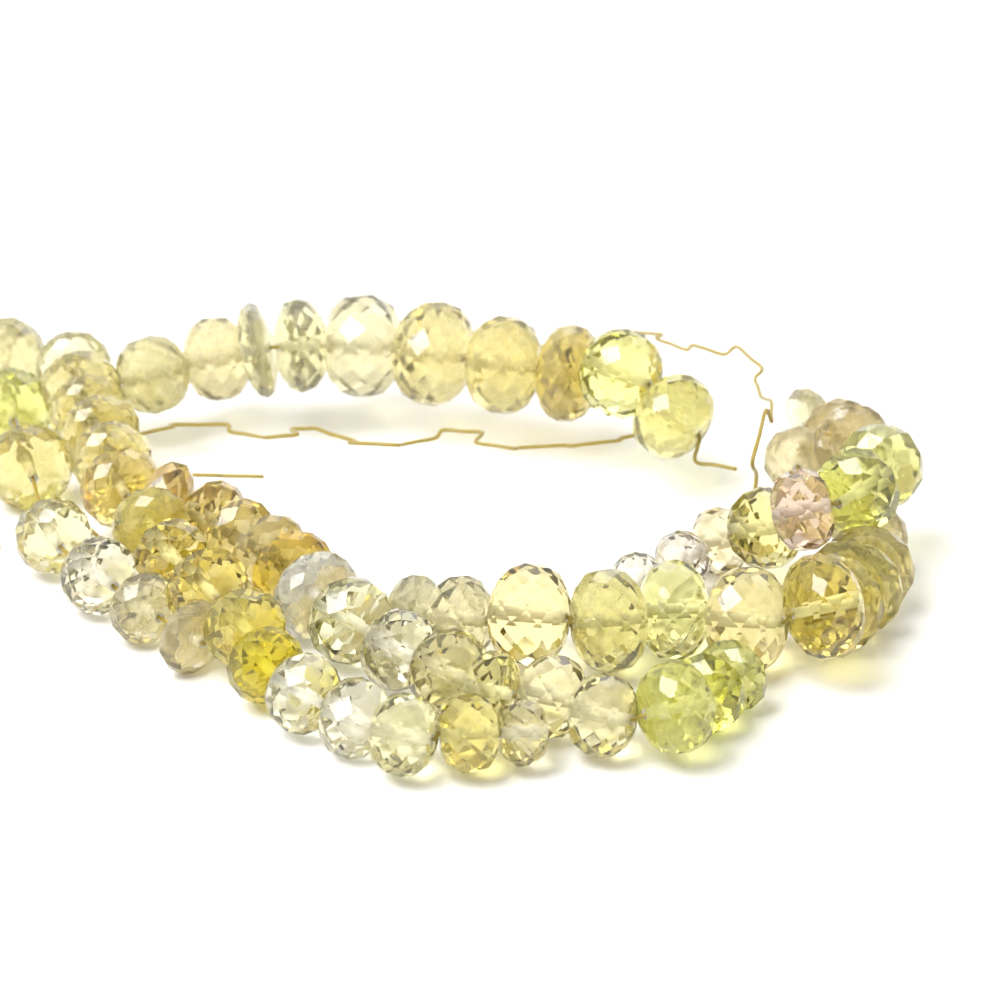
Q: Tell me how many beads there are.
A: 70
